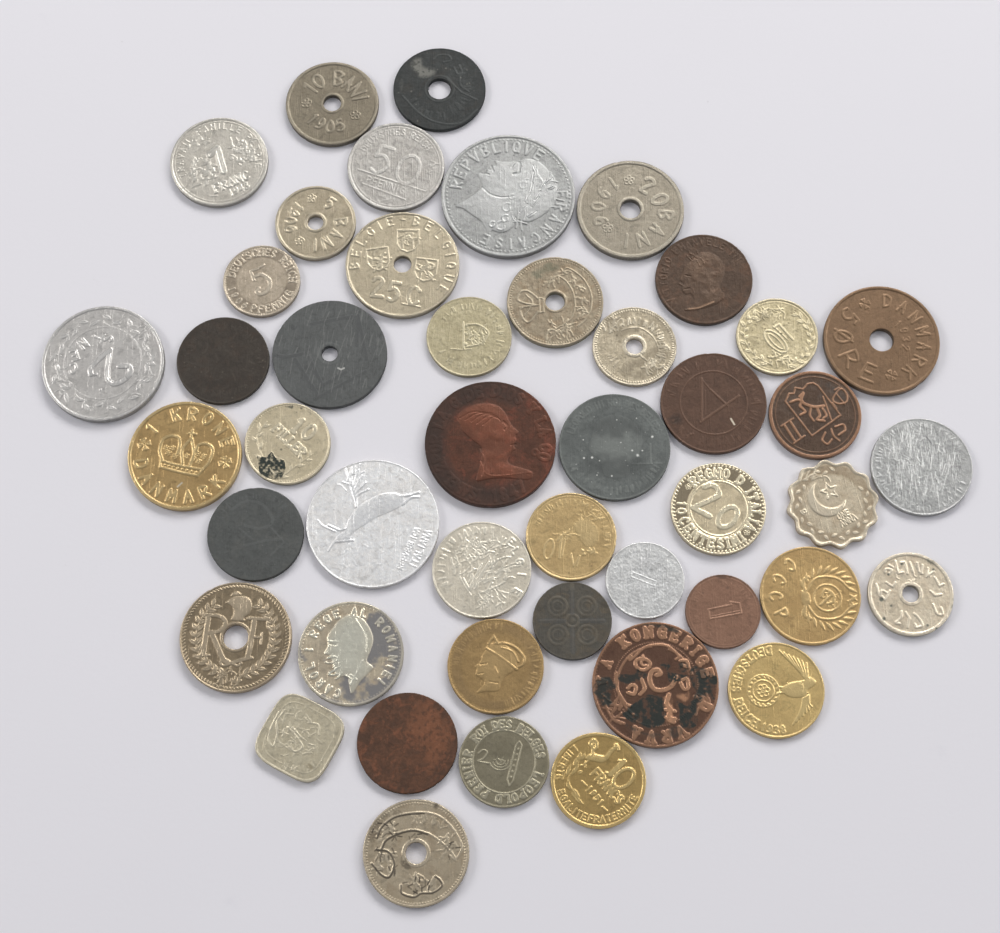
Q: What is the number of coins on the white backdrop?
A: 46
